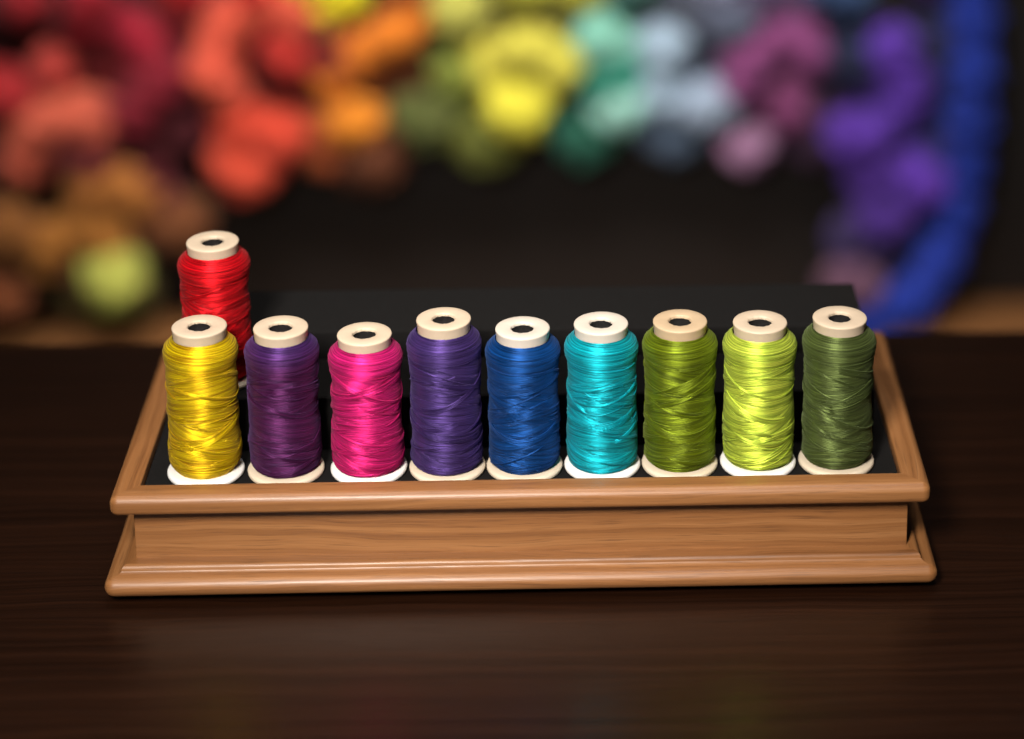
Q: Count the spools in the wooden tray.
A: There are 10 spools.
